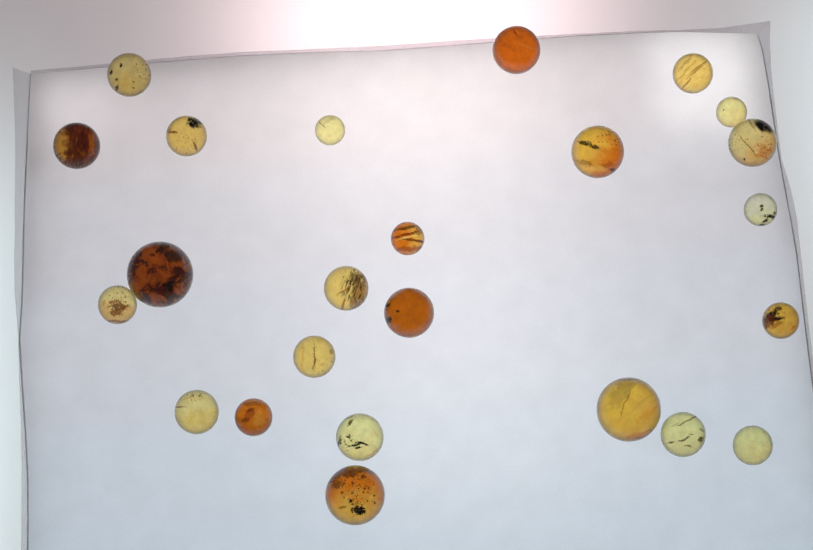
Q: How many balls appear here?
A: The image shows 24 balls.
